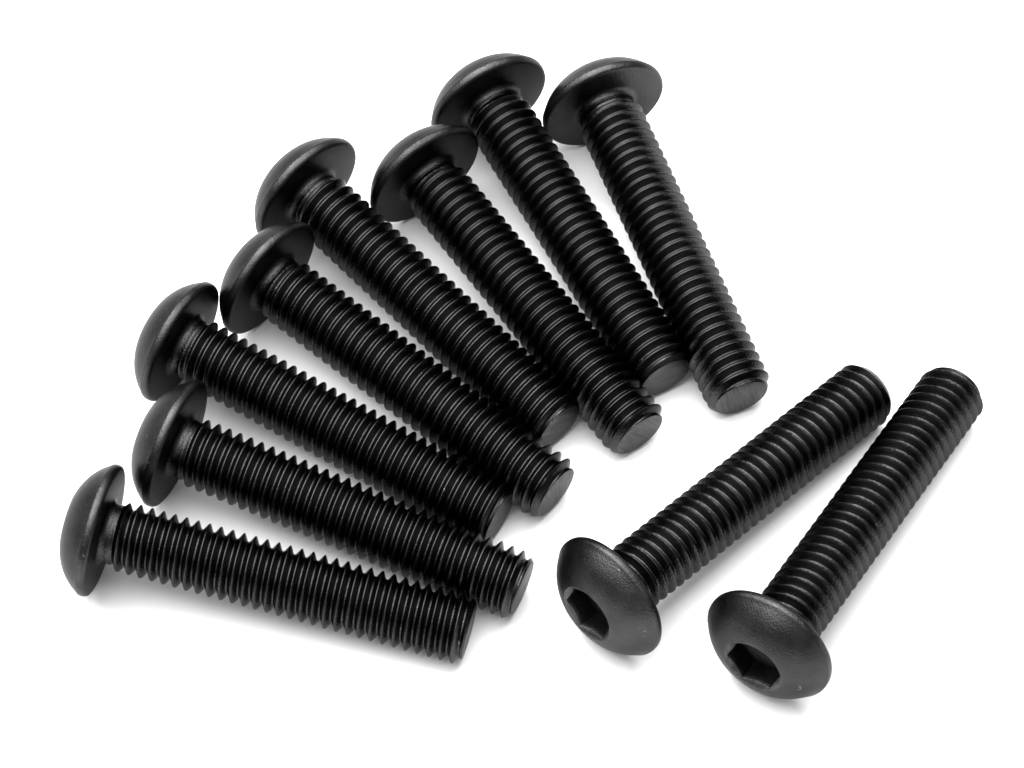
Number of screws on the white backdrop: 10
